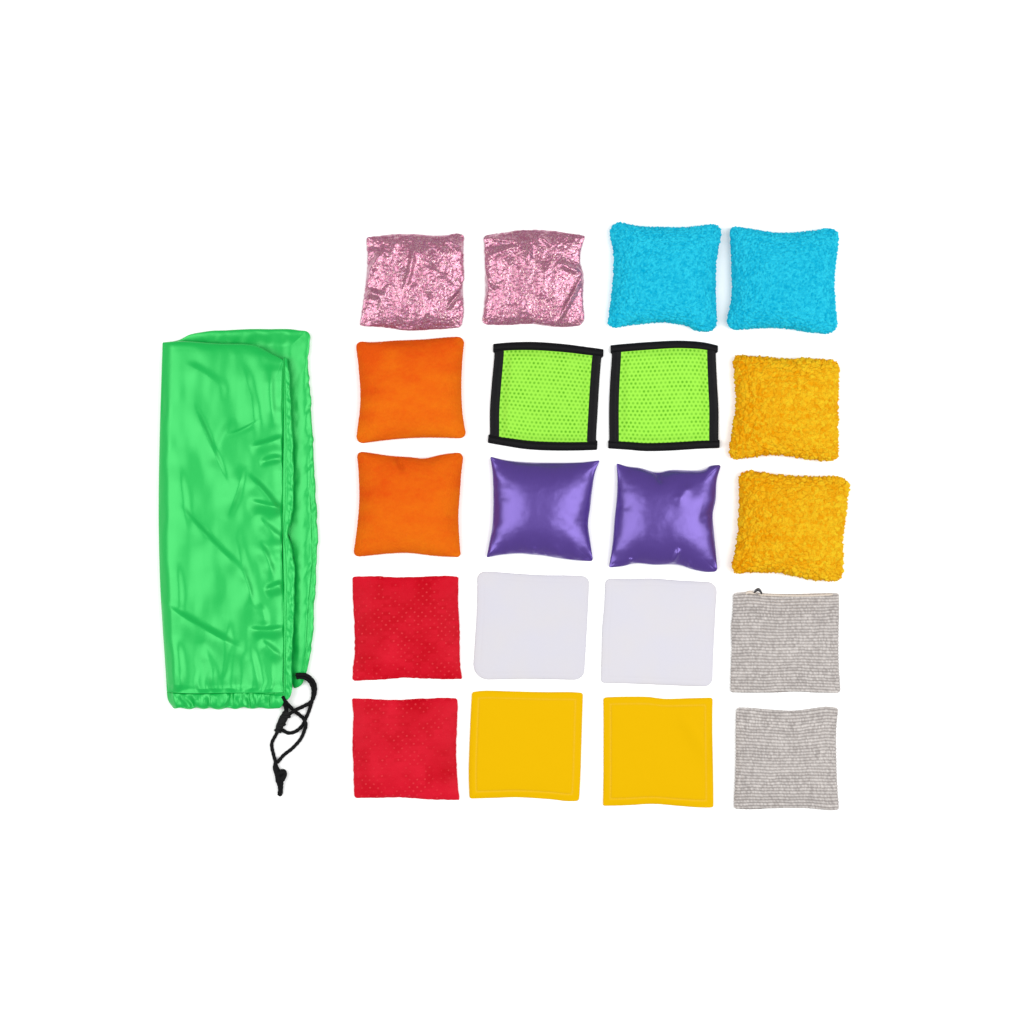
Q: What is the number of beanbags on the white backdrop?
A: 20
